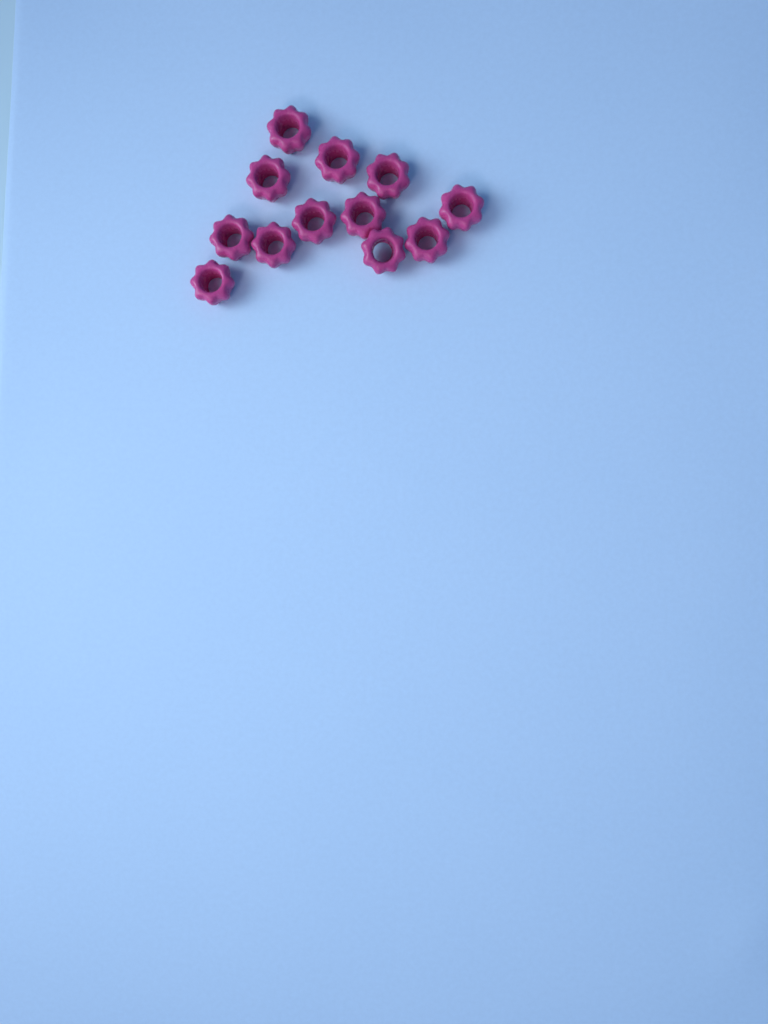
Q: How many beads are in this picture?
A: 12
